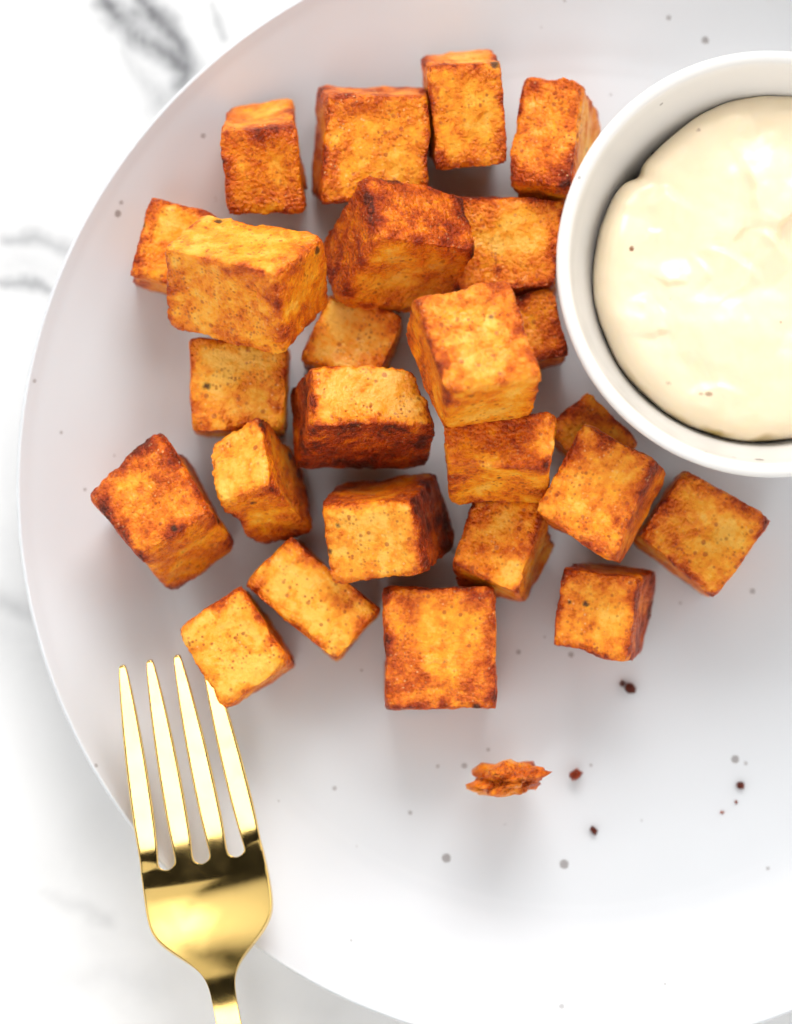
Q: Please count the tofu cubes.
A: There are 25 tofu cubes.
